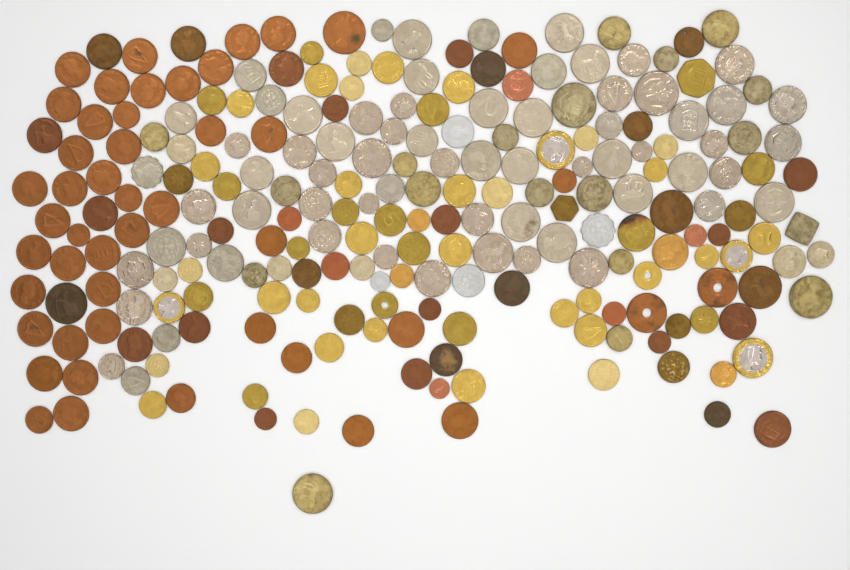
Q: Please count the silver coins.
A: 87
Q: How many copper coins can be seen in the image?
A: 82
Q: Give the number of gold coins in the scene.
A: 66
